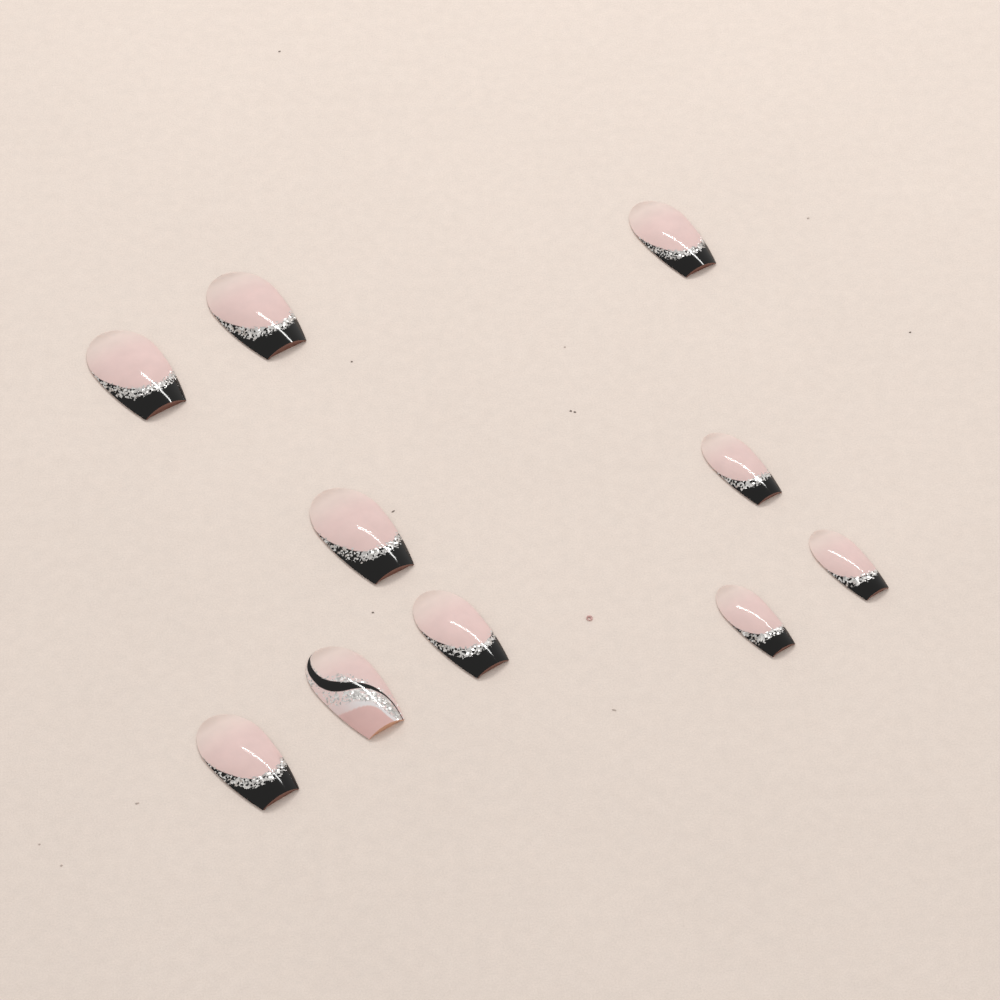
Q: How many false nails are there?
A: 10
